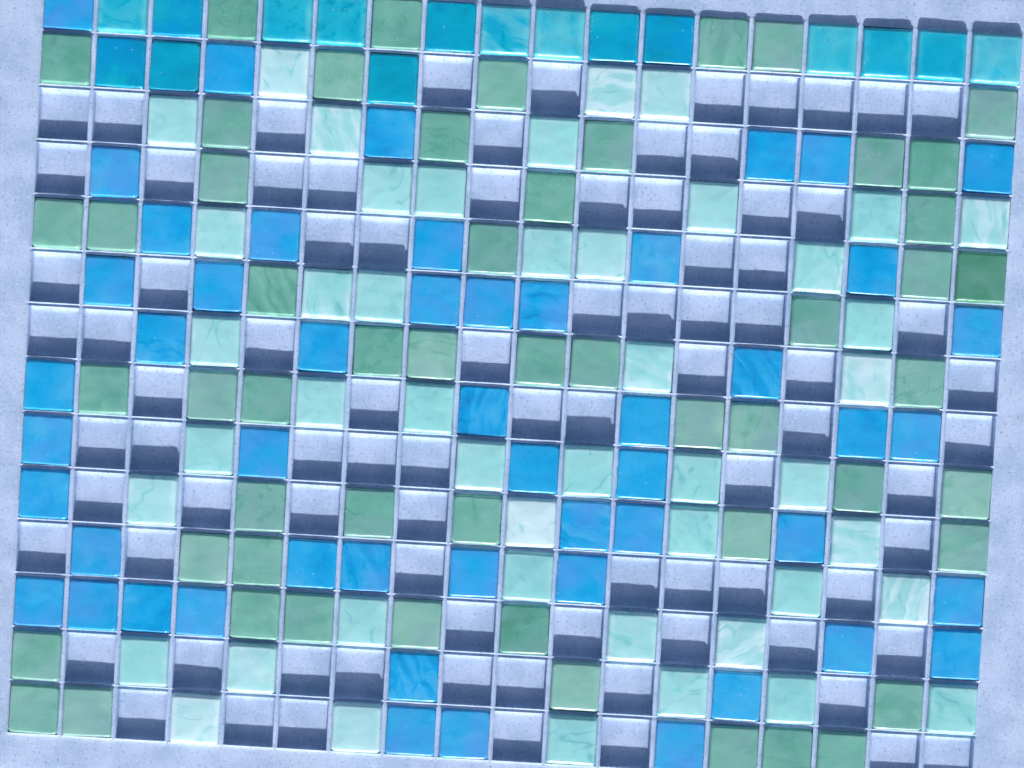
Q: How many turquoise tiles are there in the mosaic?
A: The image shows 16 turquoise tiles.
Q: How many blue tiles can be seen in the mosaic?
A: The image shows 51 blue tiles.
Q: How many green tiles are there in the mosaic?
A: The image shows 54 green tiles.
